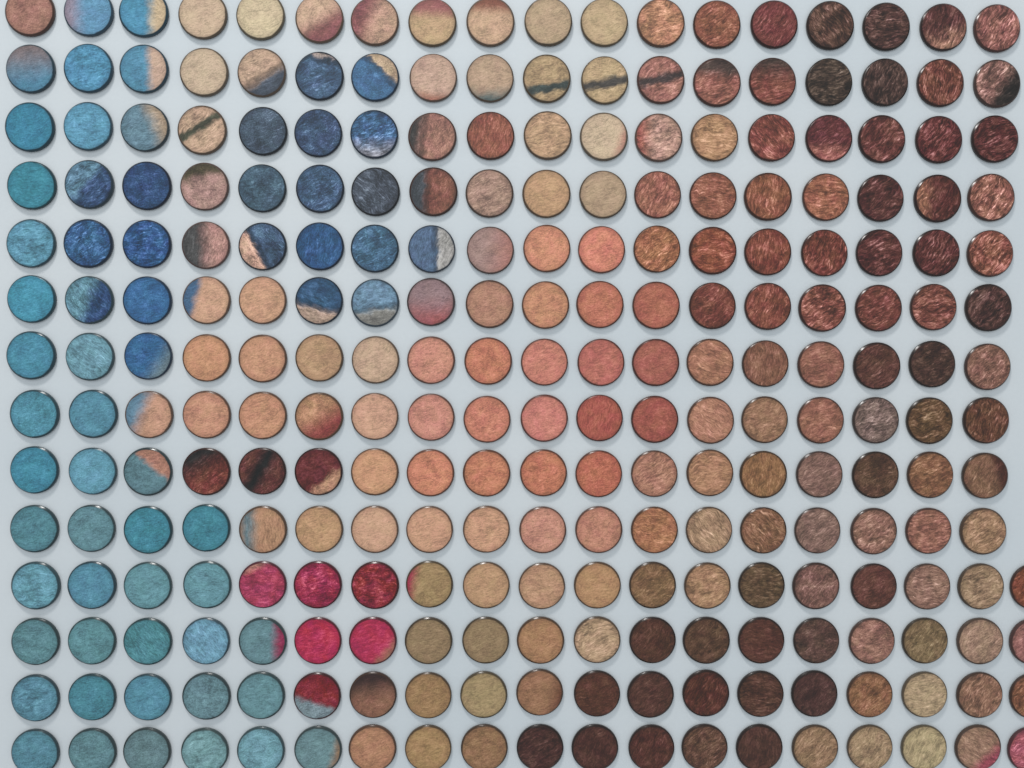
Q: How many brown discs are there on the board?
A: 165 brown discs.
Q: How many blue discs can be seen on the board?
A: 63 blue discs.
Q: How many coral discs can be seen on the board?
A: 21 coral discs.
